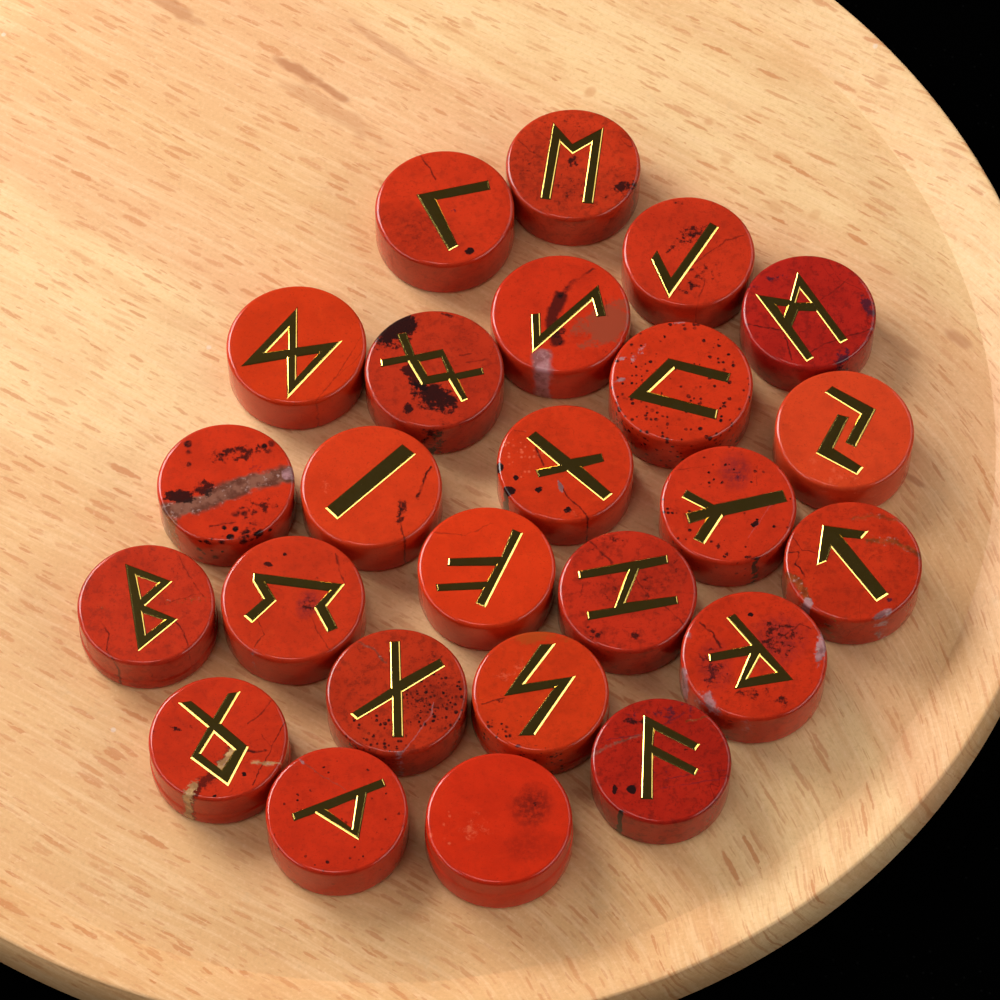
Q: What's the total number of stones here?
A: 25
